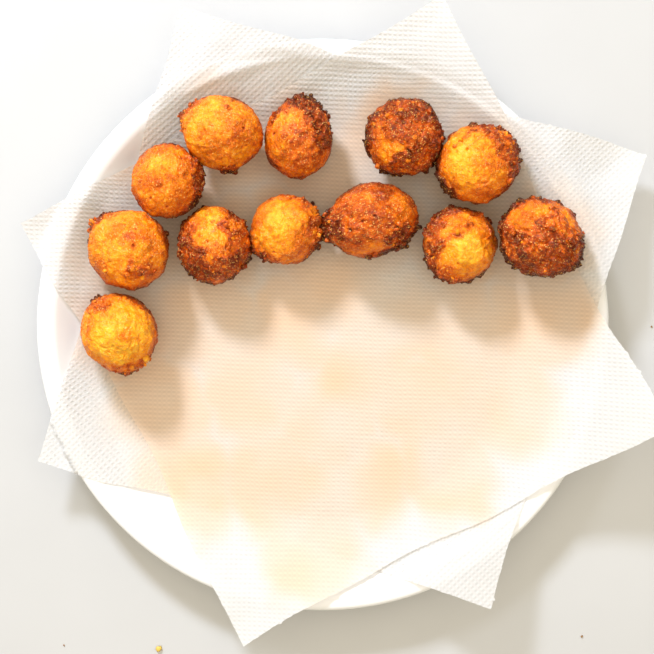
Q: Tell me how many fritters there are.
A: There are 12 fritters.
